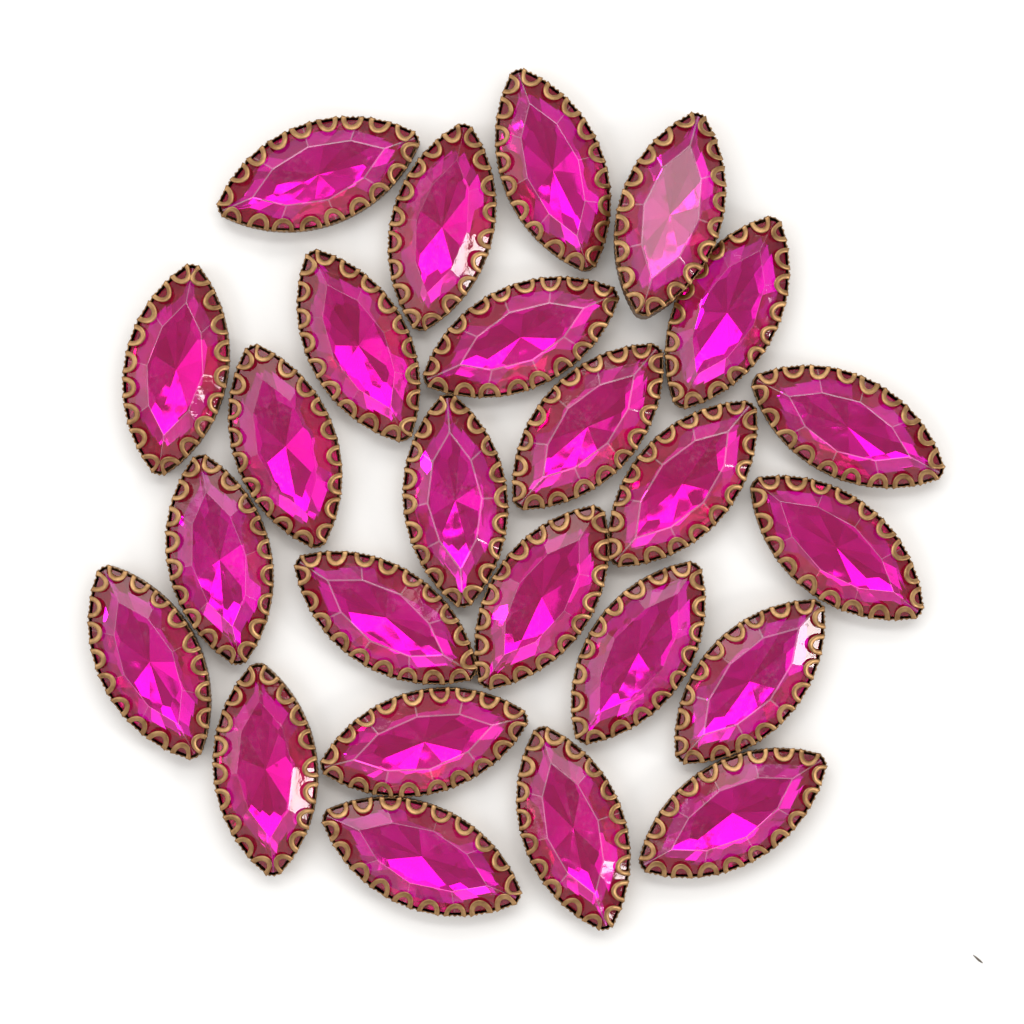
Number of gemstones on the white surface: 25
